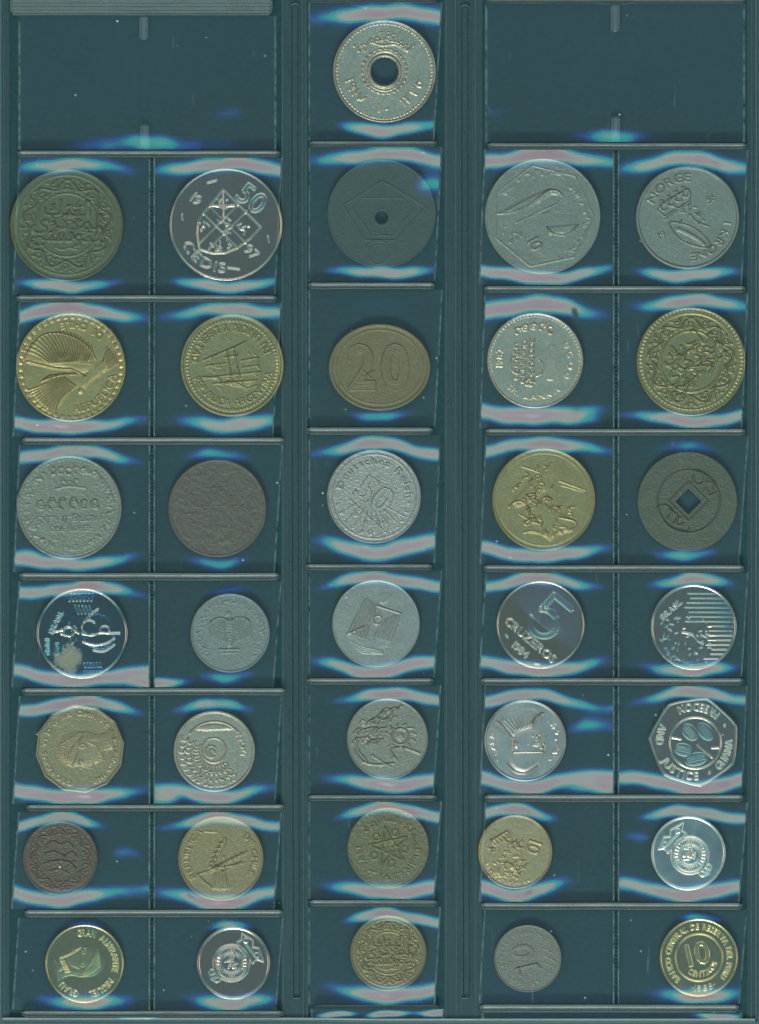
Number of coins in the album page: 36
